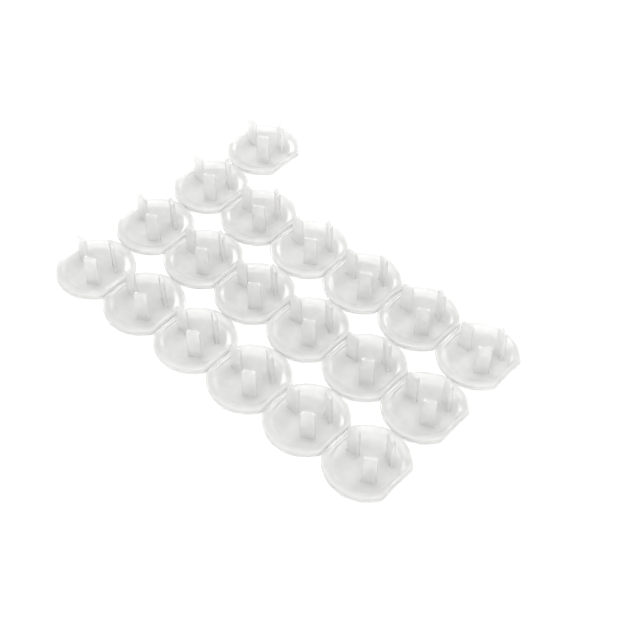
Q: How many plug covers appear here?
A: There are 19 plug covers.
